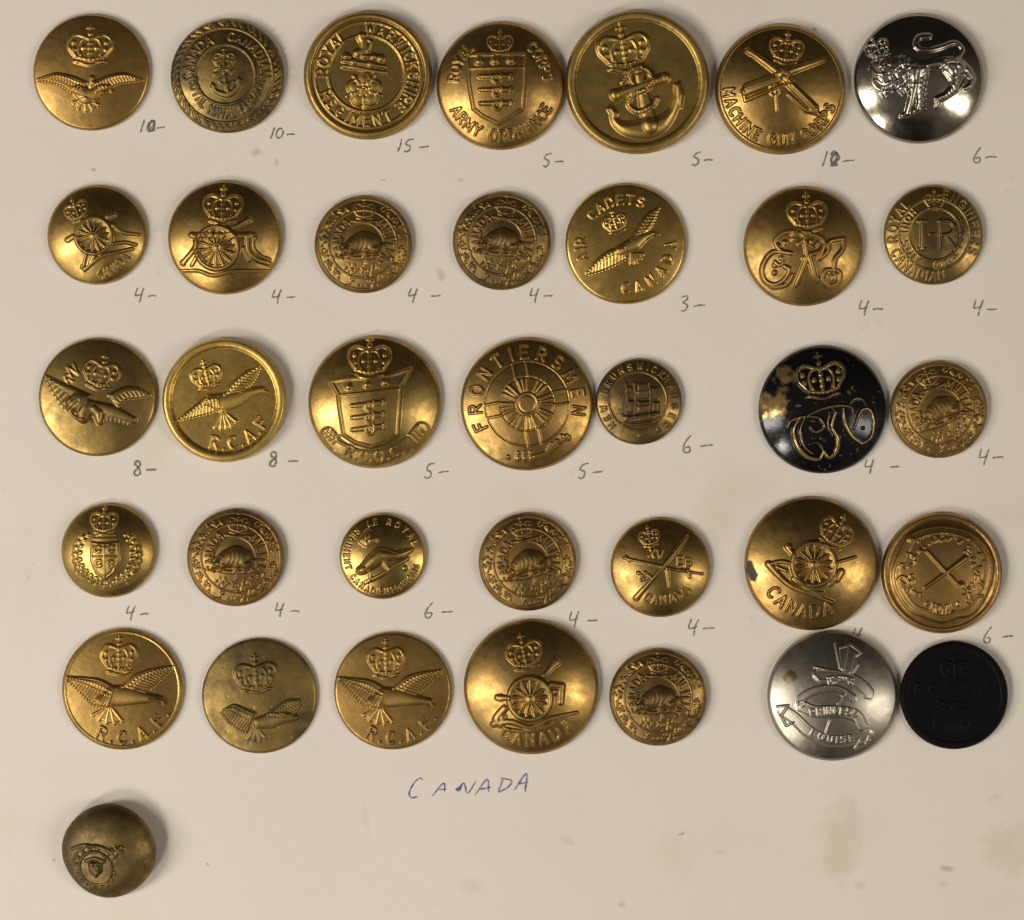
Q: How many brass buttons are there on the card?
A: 32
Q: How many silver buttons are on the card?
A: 2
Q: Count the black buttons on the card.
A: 2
